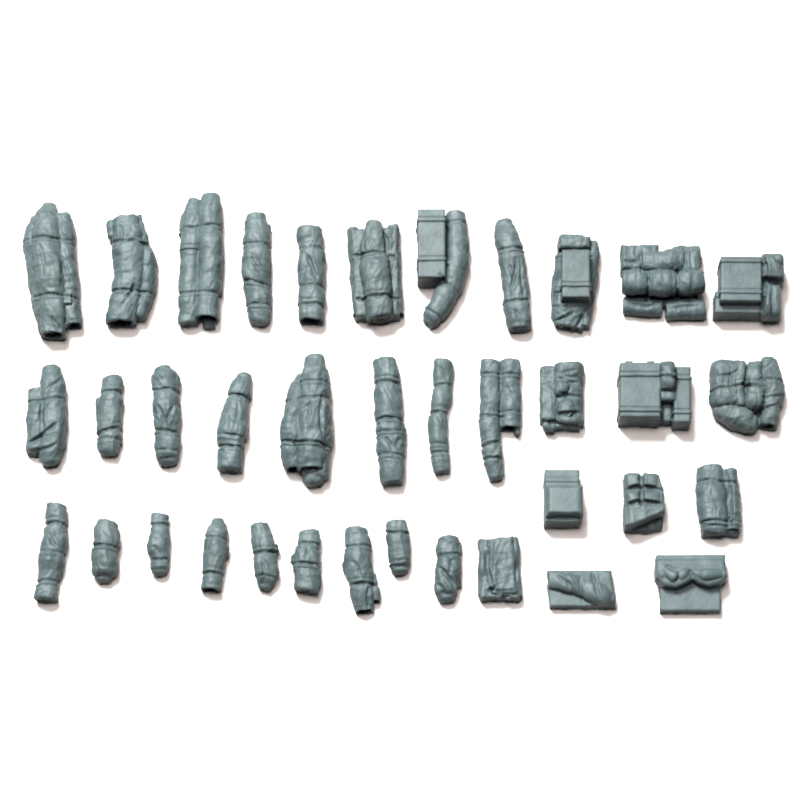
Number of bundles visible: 37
